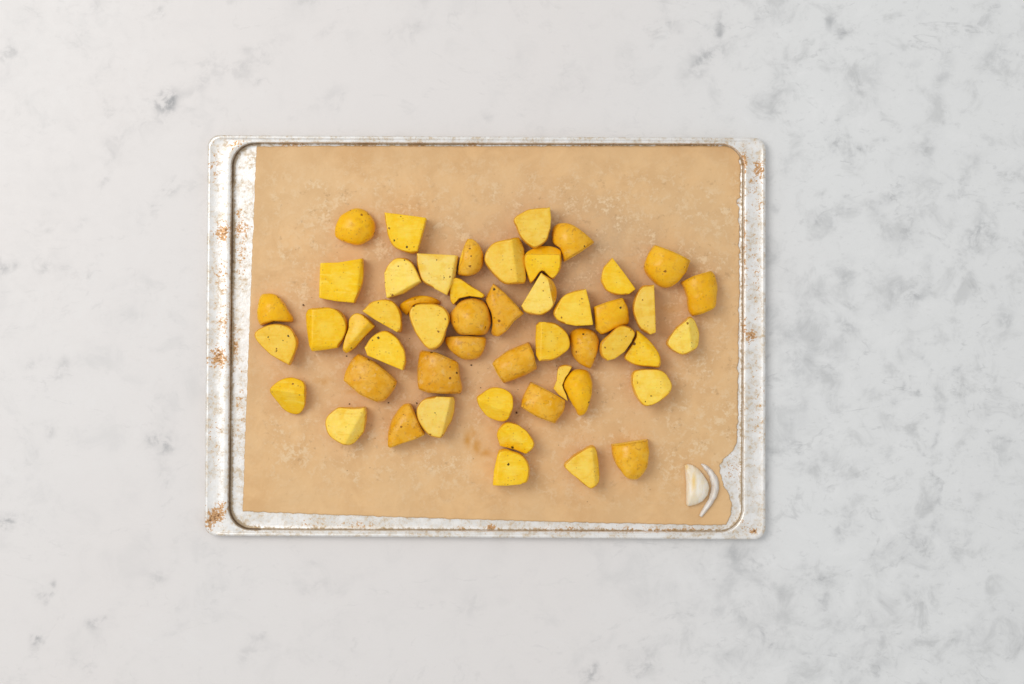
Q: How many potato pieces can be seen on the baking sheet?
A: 50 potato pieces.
